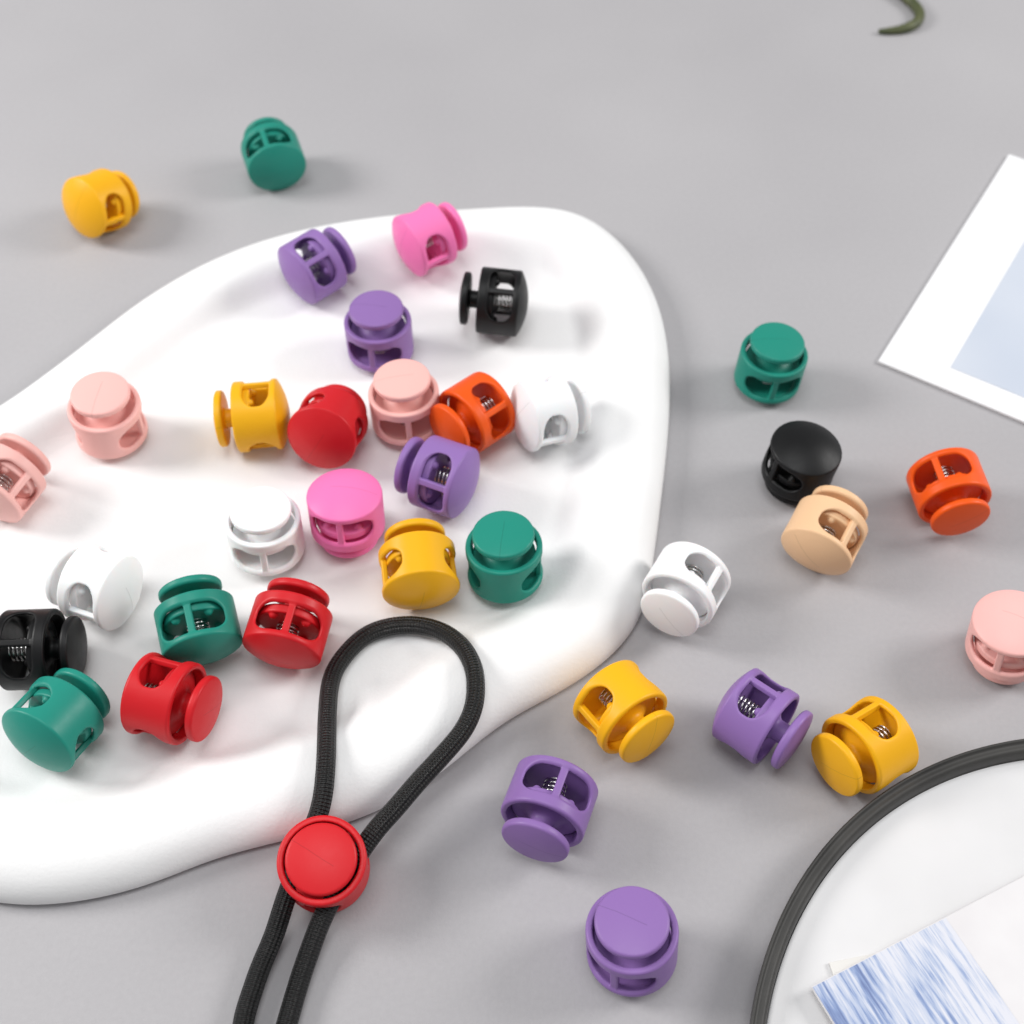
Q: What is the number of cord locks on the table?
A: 36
